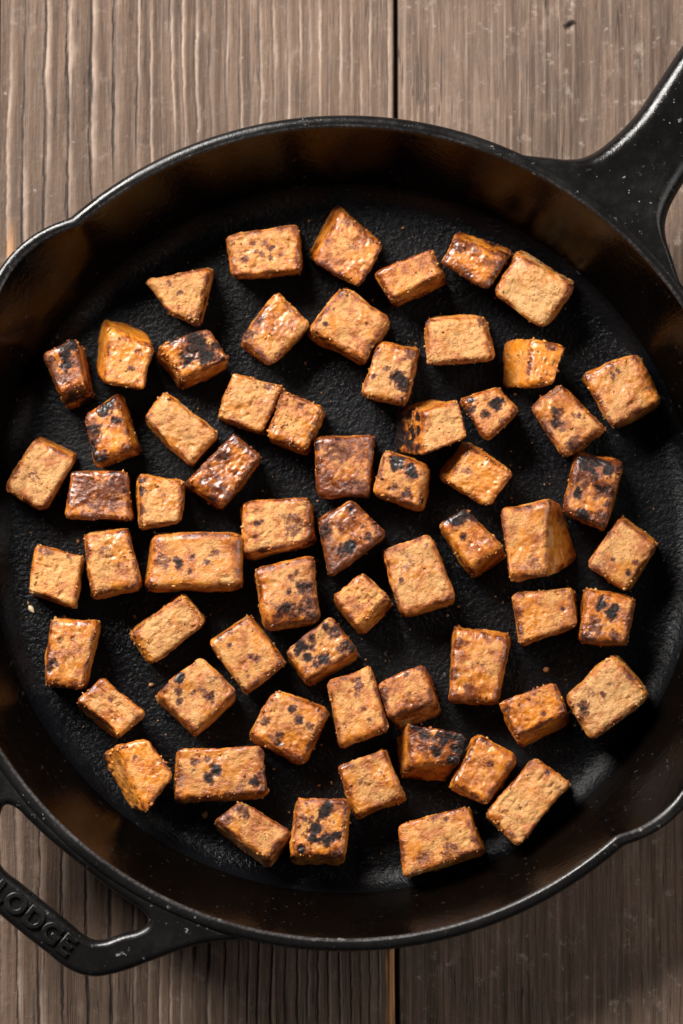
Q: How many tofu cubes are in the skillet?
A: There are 64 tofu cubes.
